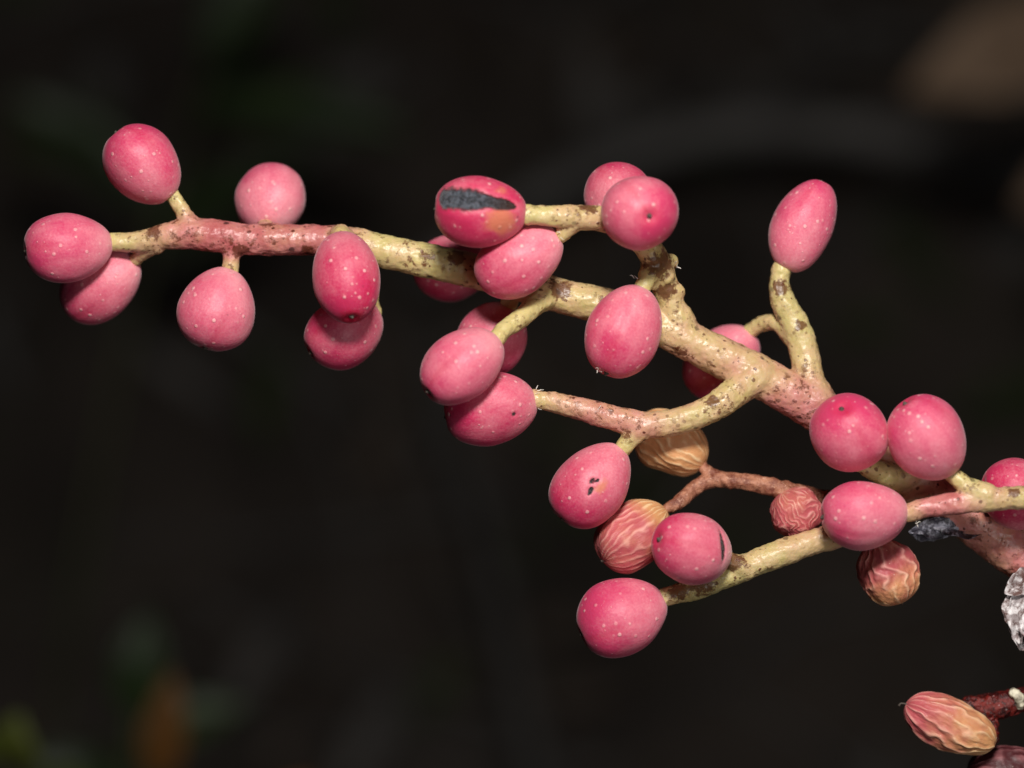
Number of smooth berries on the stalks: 25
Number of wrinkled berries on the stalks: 6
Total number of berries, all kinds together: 31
